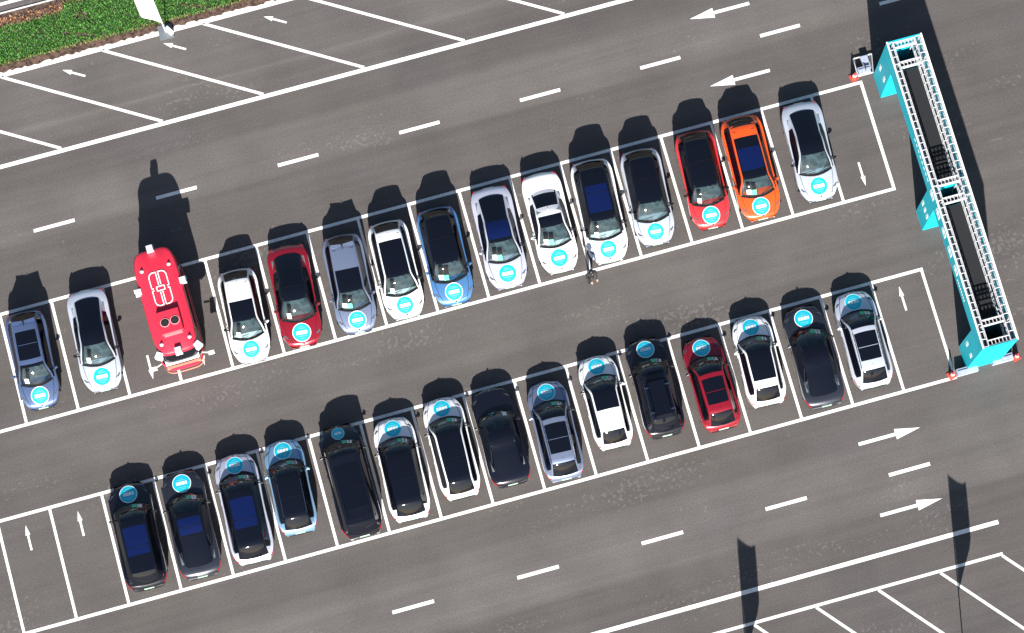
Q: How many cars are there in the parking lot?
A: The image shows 29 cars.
